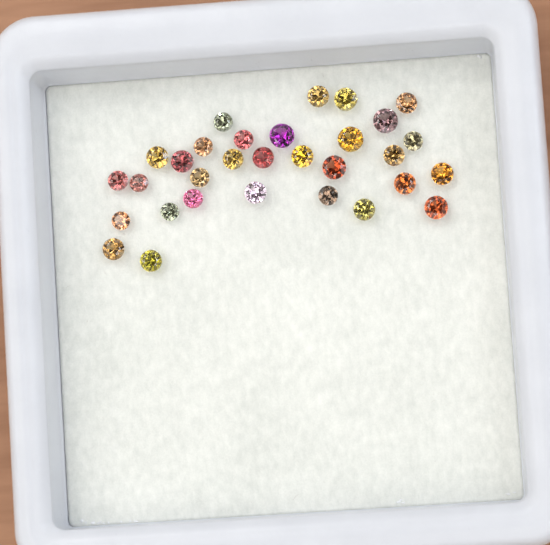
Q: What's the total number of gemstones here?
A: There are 31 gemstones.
